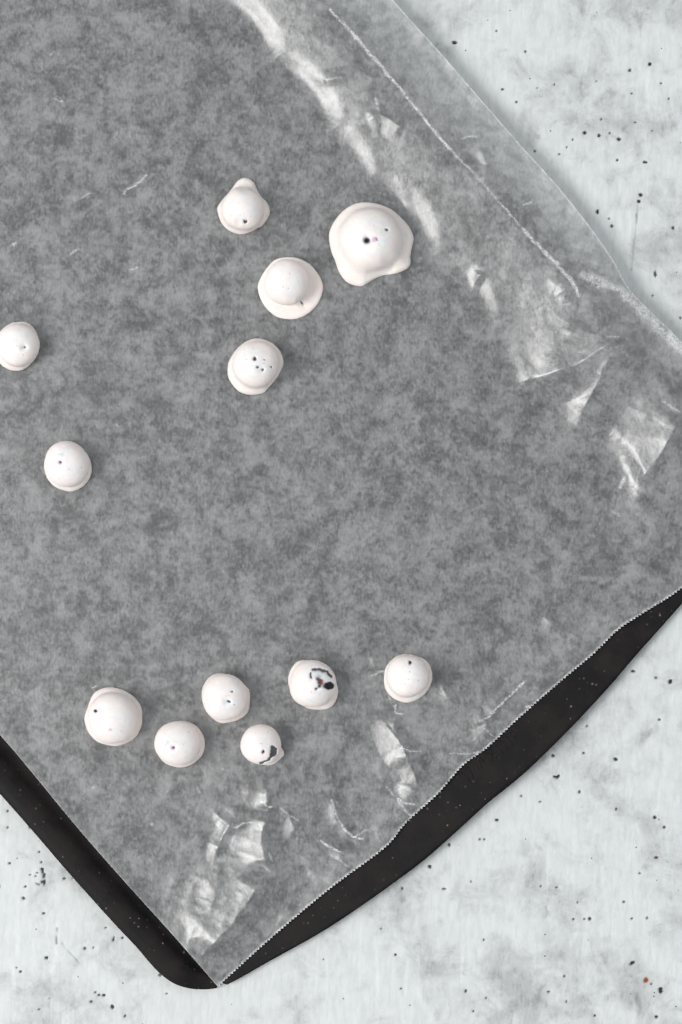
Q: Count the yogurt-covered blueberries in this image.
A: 12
